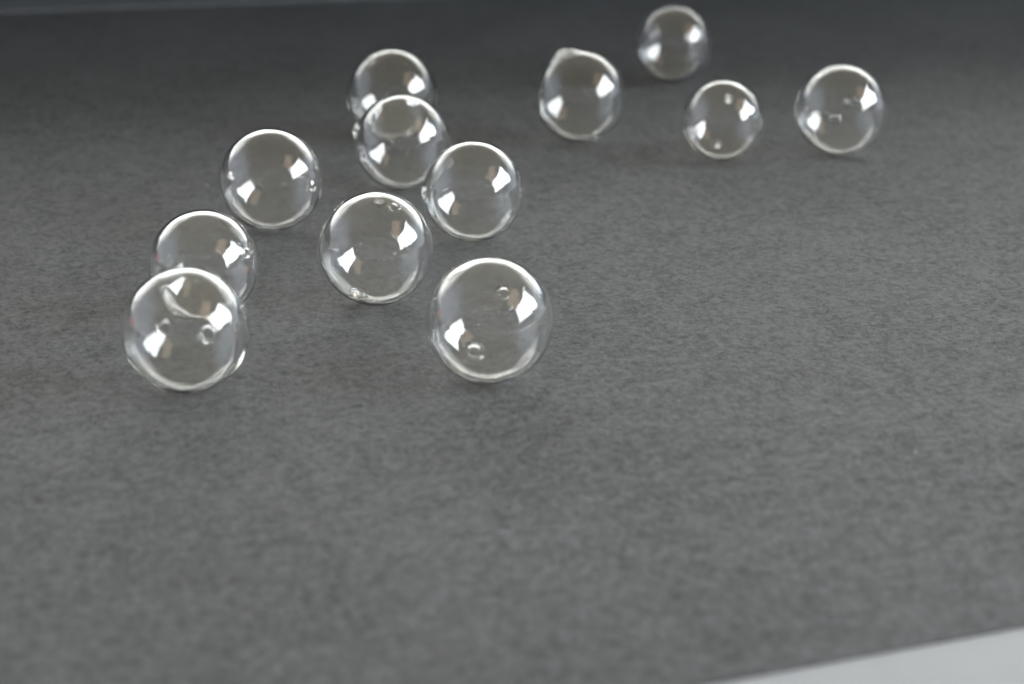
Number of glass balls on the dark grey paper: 12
